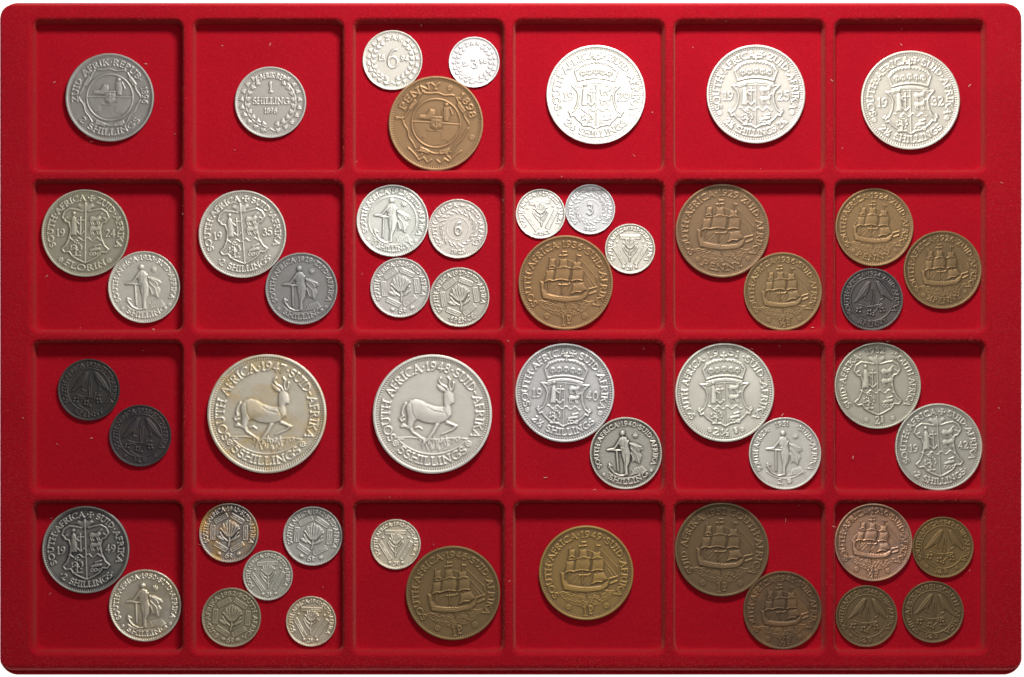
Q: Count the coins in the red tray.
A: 51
